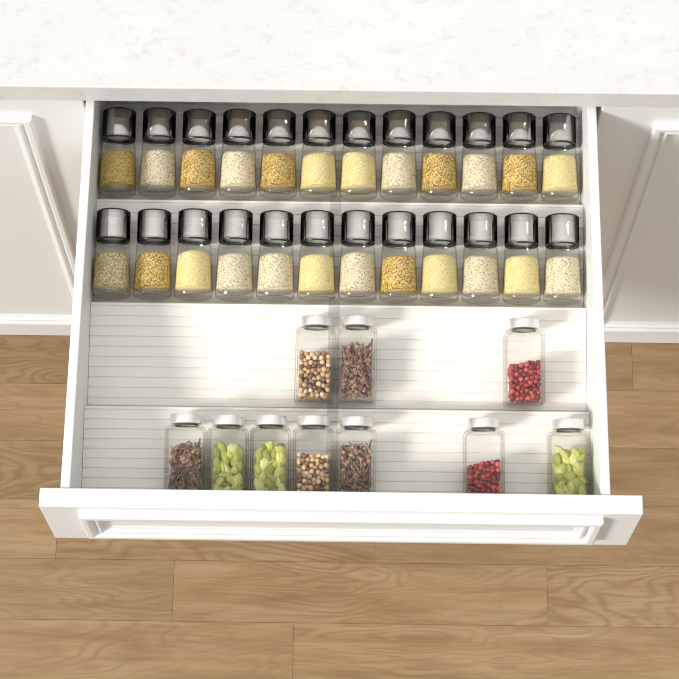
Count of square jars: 10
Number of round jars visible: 24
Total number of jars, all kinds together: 34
